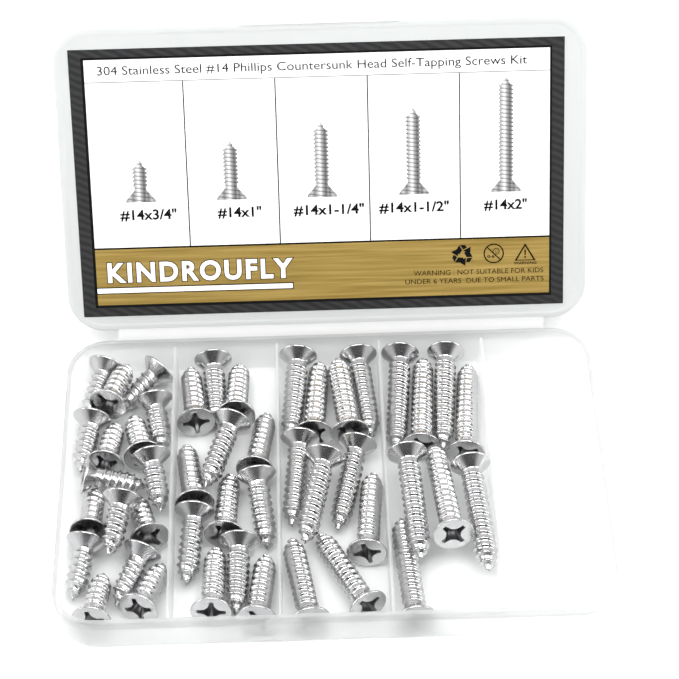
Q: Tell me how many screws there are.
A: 46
